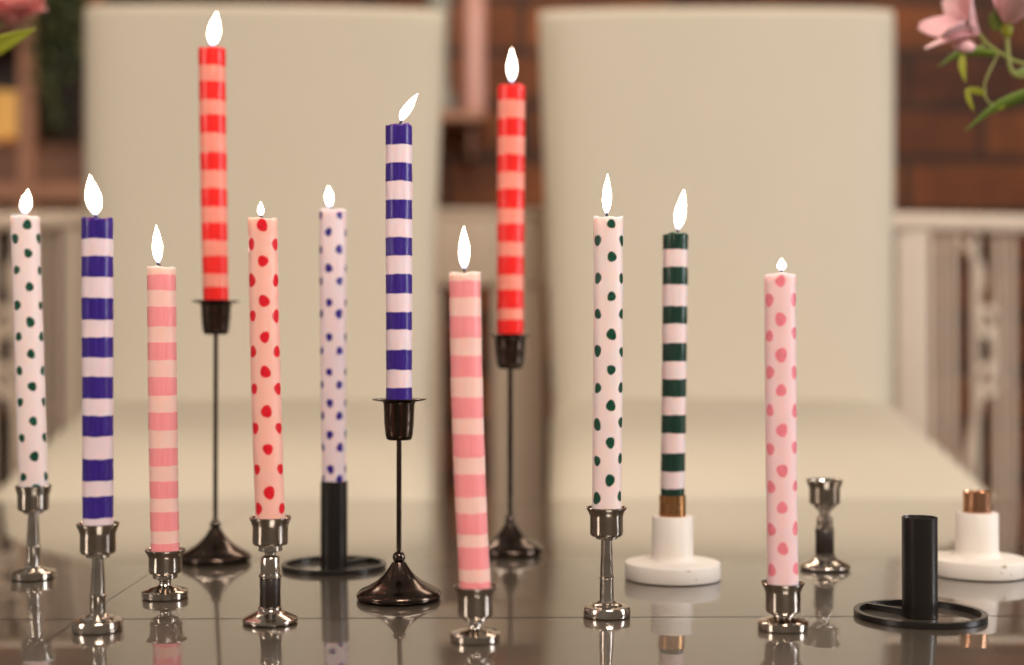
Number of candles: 12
